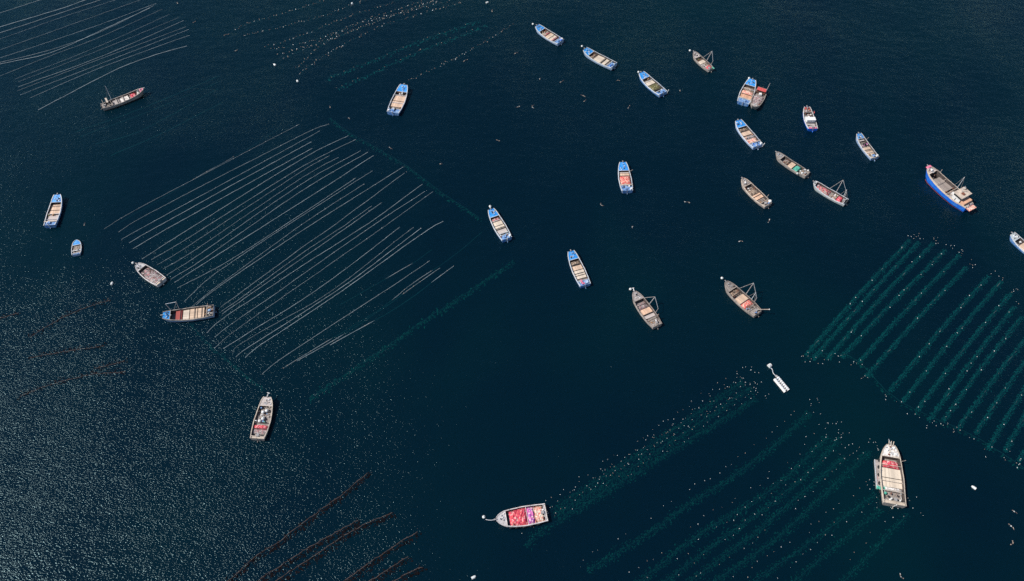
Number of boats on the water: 28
